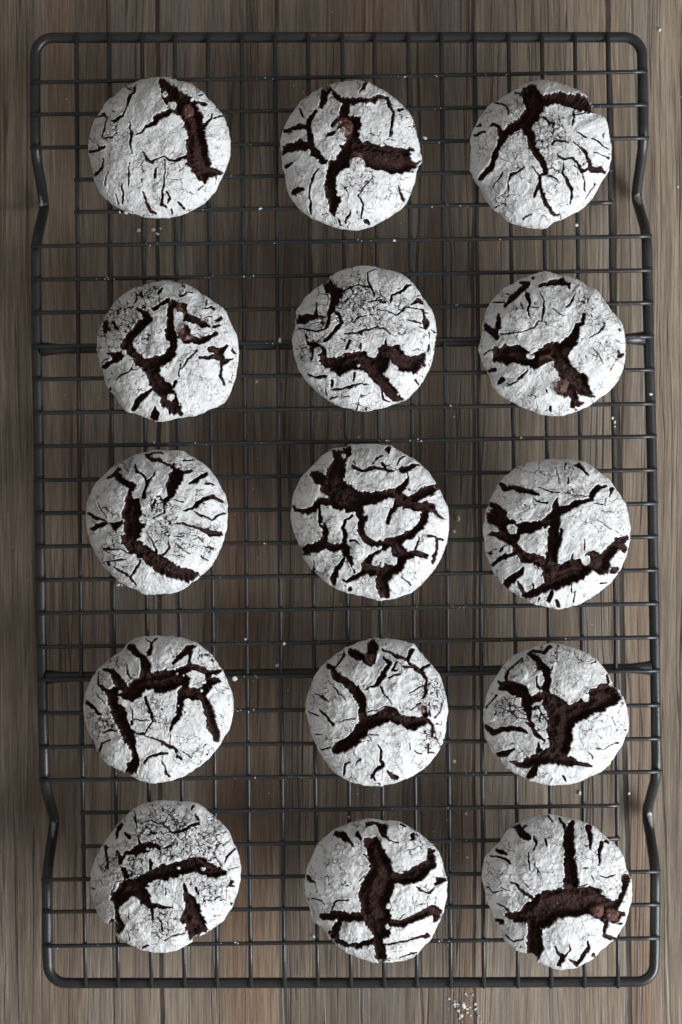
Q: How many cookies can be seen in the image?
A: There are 15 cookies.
